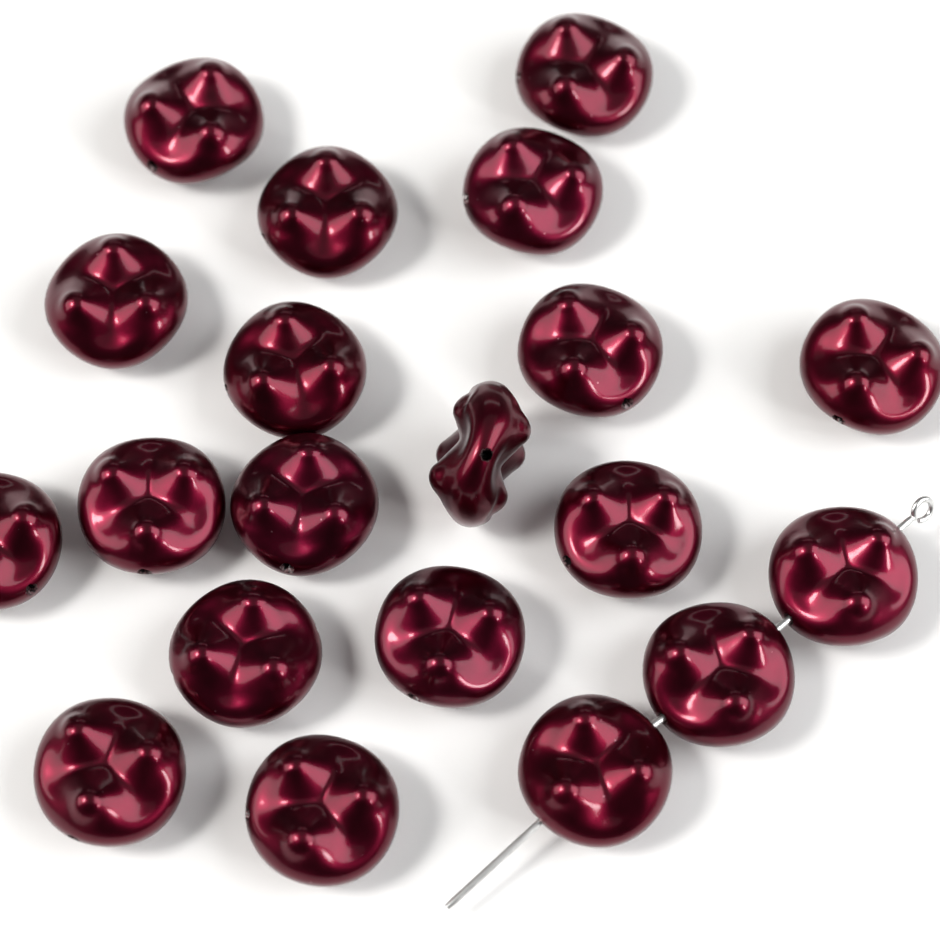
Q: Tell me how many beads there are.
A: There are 20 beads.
